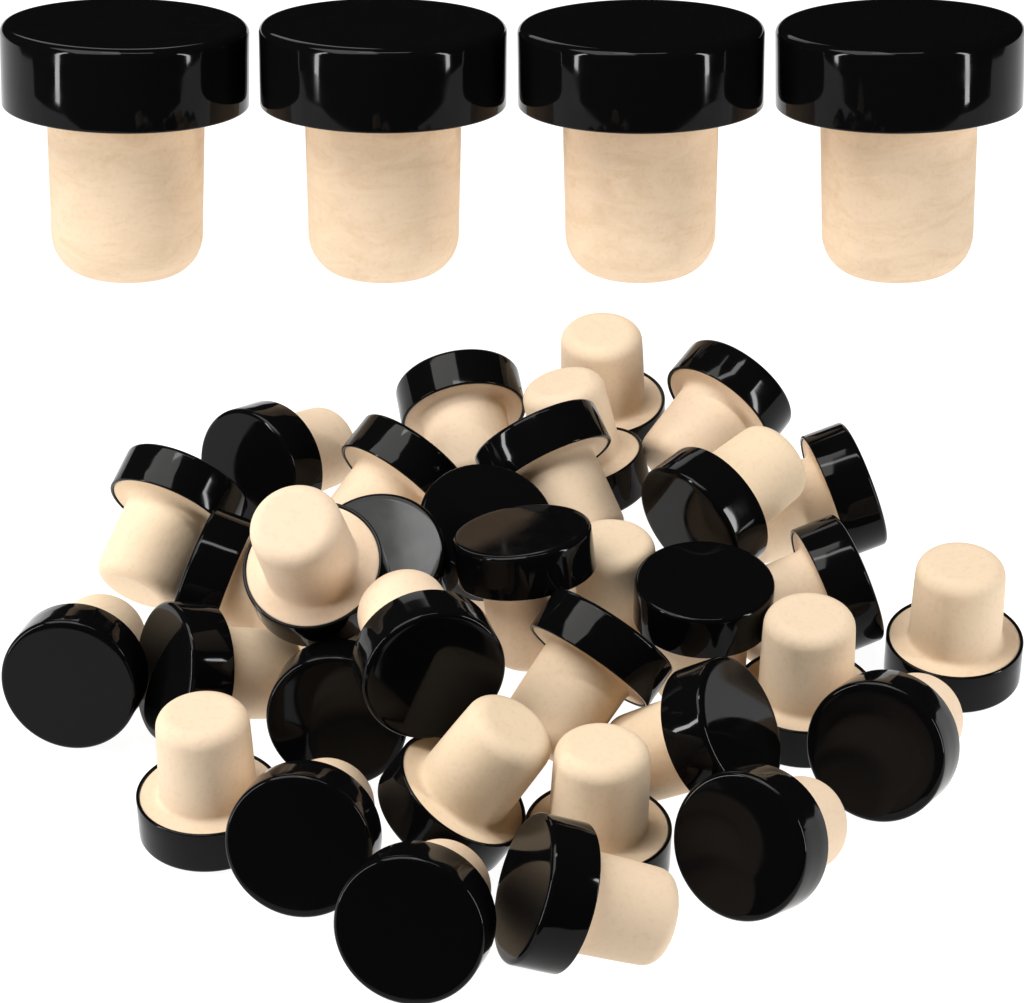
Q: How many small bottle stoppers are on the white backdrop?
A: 34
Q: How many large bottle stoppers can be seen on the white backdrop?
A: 4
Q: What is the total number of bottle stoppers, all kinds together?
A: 38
